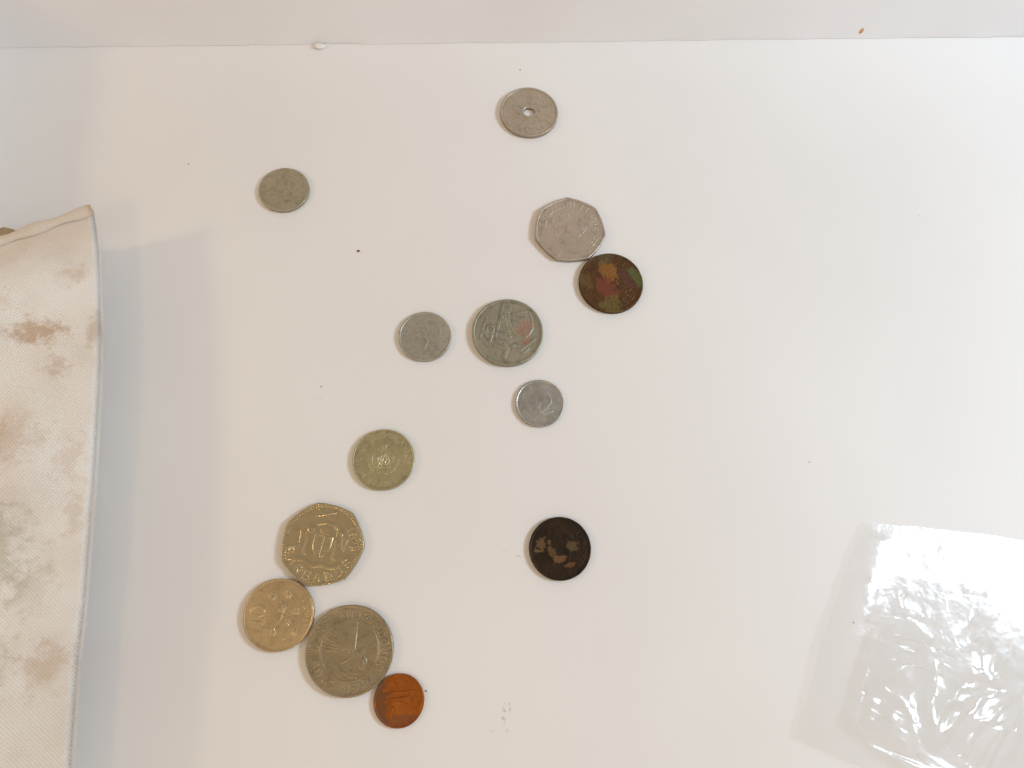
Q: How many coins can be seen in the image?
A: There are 13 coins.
